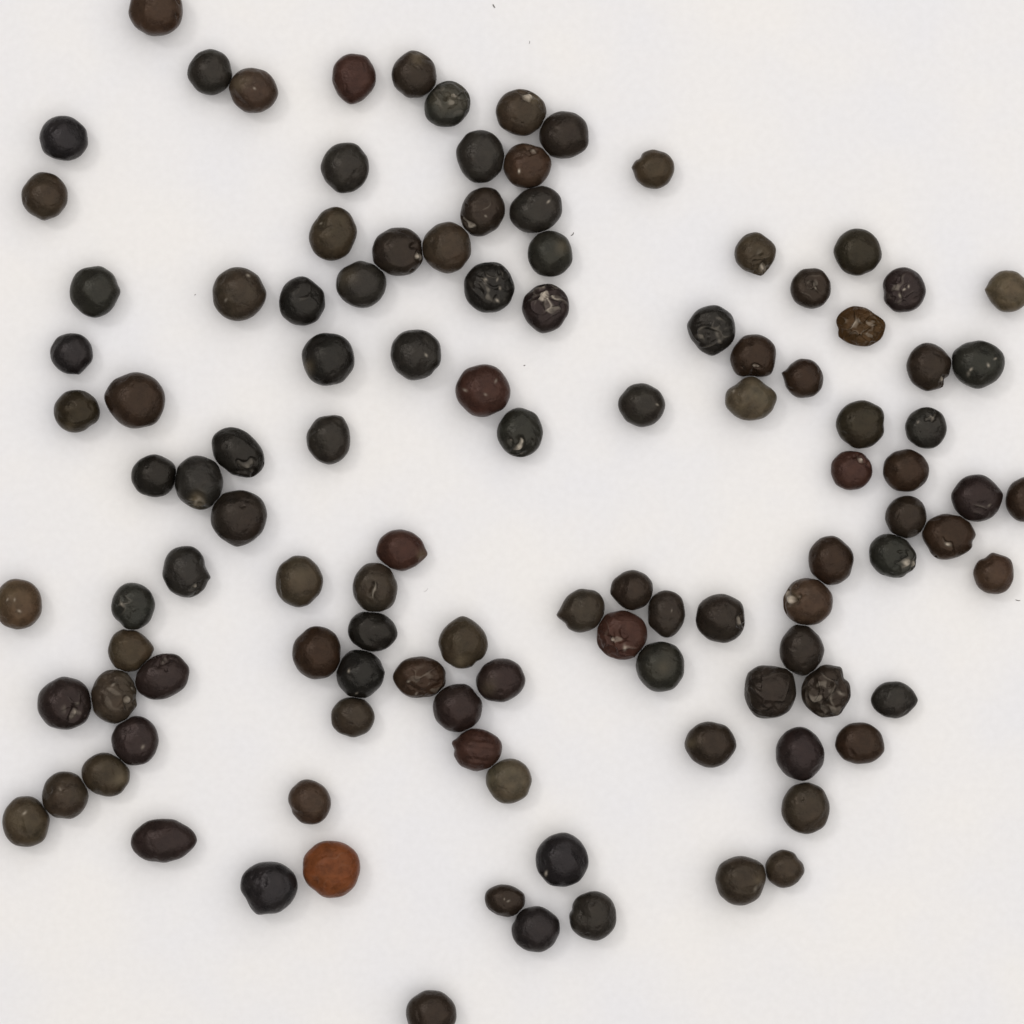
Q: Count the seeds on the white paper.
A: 112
